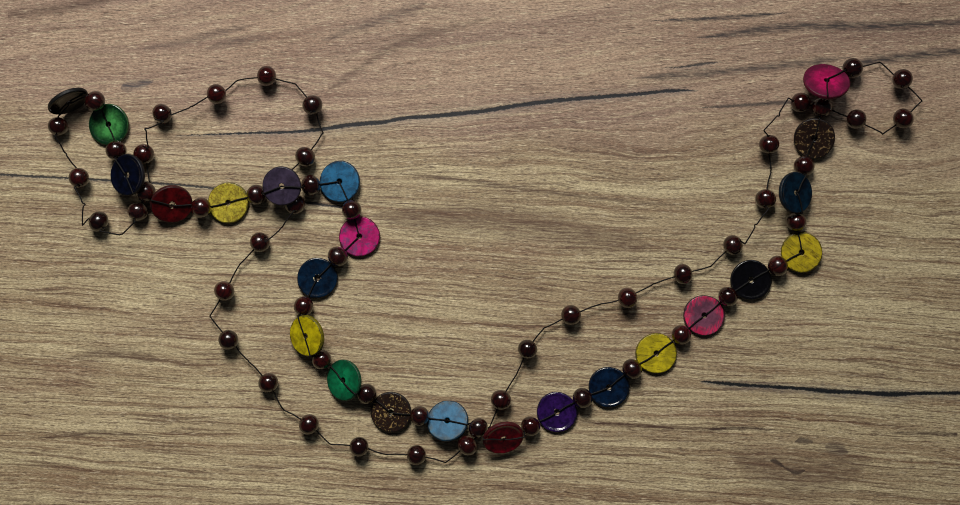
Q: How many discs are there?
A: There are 23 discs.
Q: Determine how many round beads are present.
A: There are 54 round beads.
